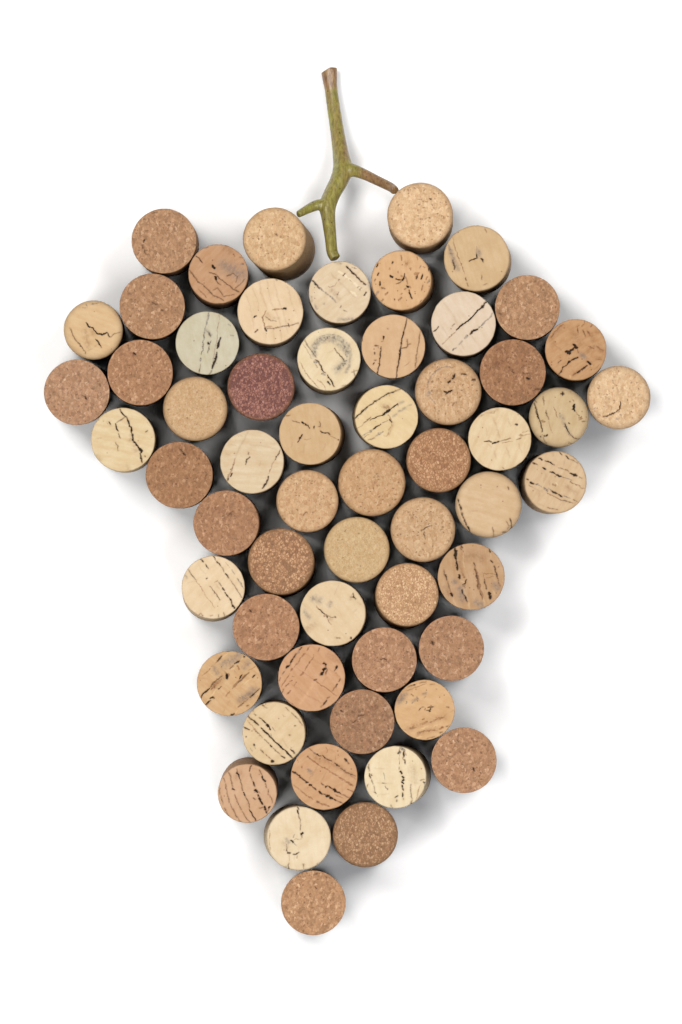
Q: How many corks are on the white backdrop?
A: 58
